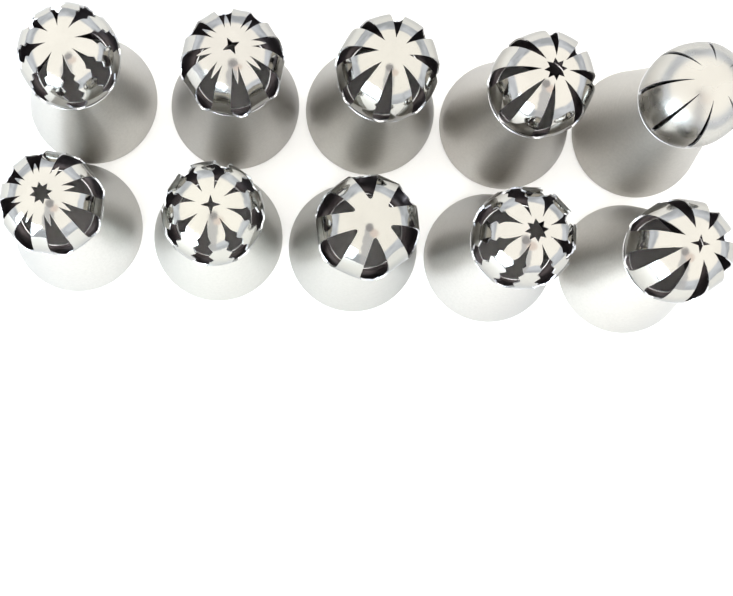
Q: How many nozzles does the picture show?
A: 10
